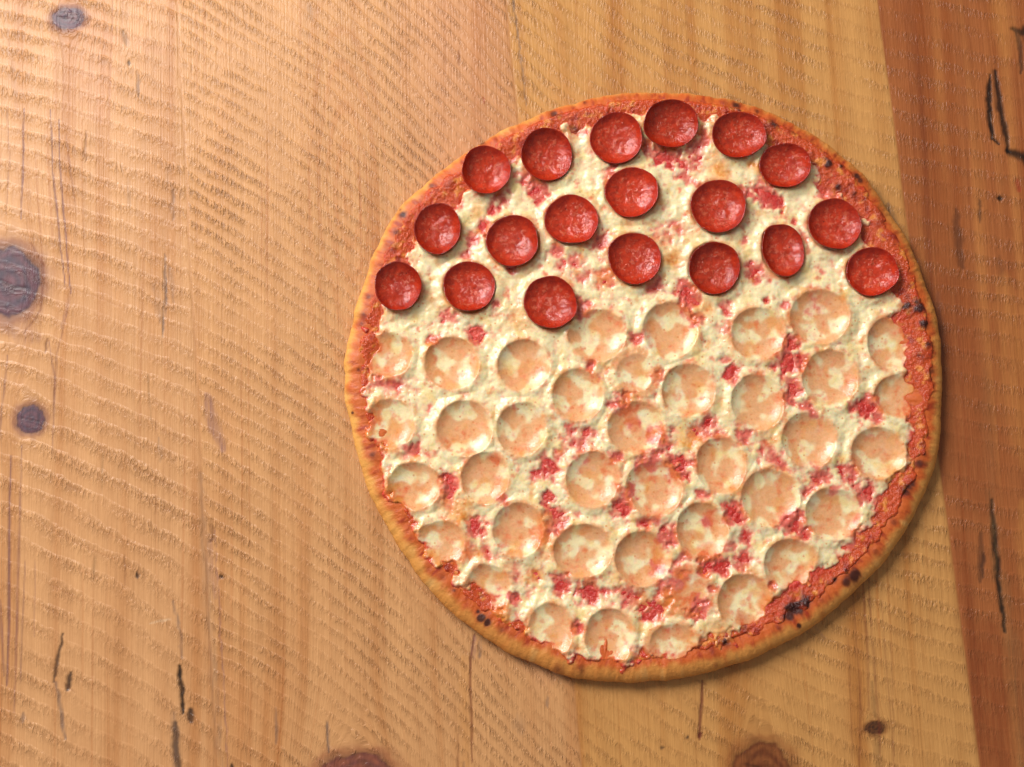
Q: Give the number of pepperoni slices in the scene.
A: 19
